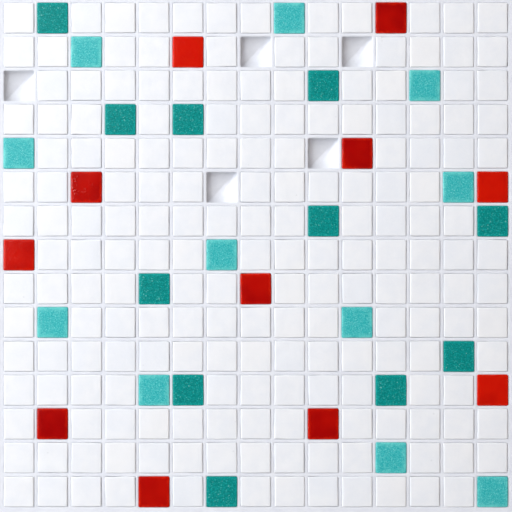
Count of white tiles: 187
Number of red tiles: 11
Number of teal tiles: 11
